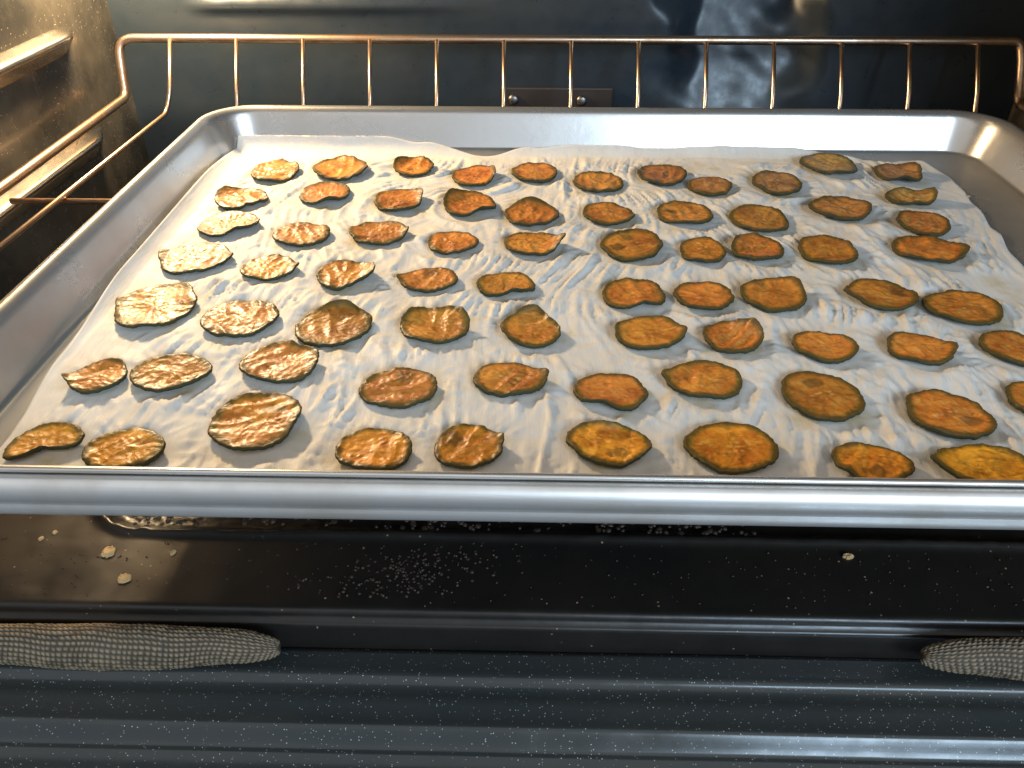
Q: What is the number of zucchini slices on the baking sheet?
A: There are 71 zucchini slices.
